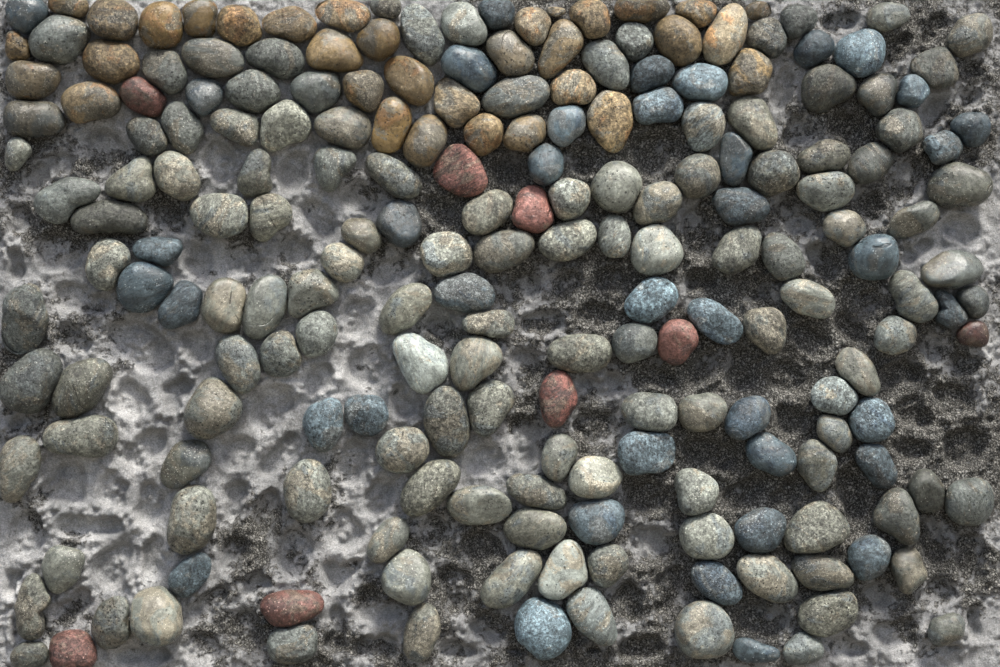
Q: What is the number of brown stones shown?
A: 33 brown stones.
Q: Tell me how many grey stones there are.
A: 128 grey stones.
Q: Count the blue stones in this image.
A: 39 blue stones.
